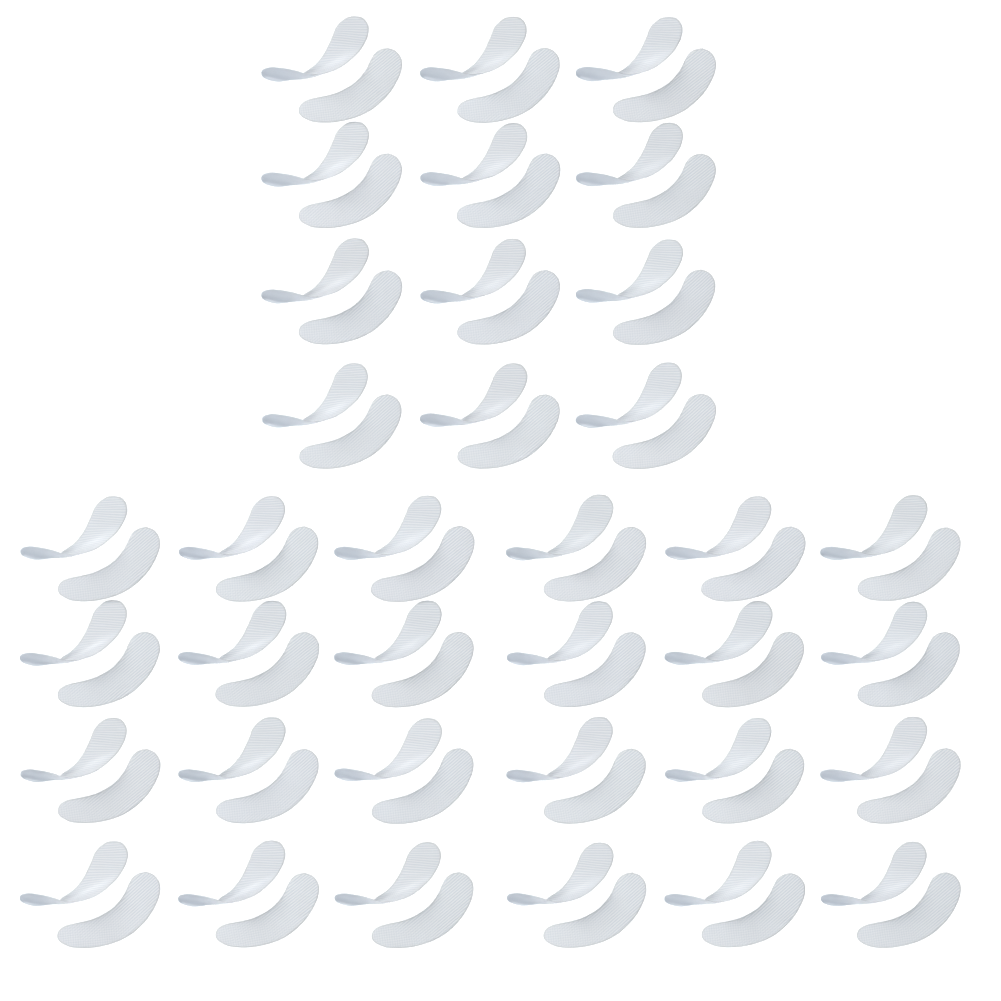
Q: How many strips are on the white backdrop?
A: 72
